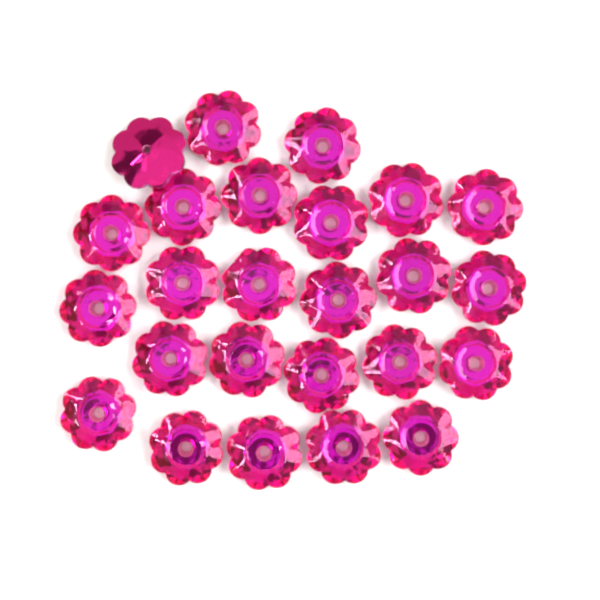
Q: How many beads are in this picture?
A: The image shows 25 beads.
